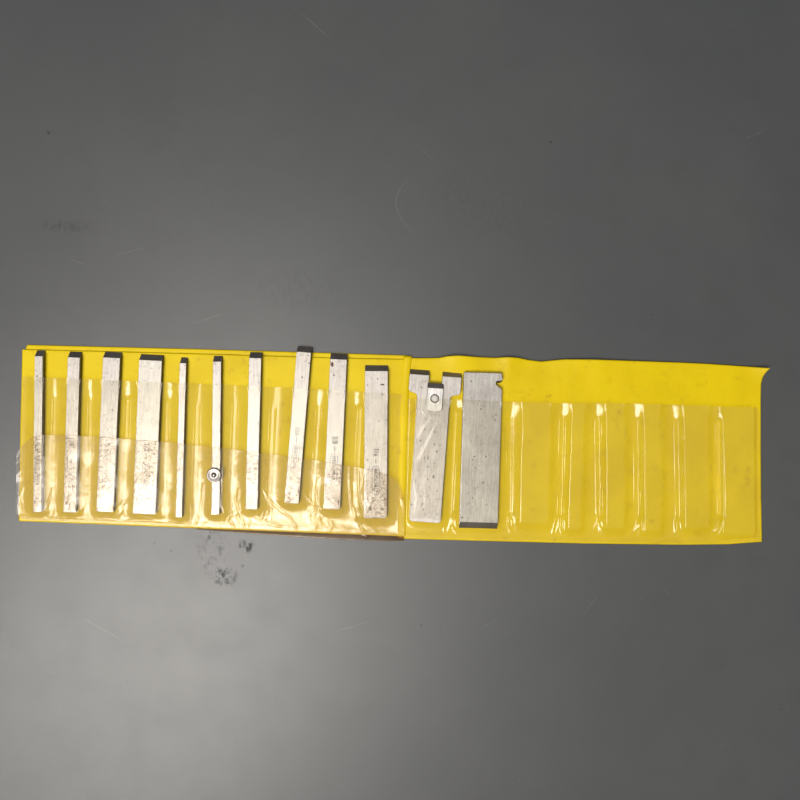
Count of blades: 12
